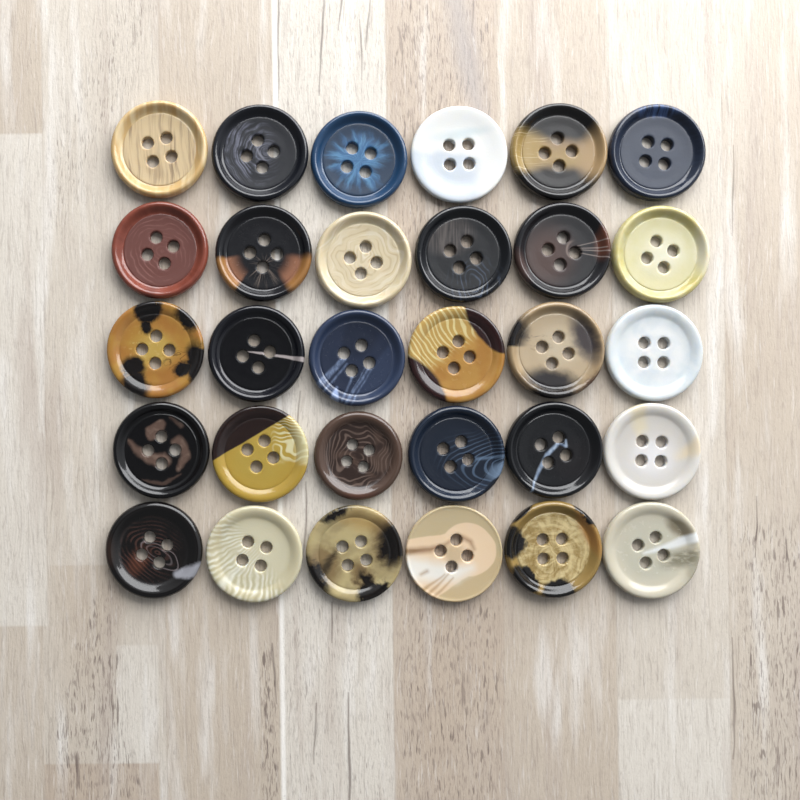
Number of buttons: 30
